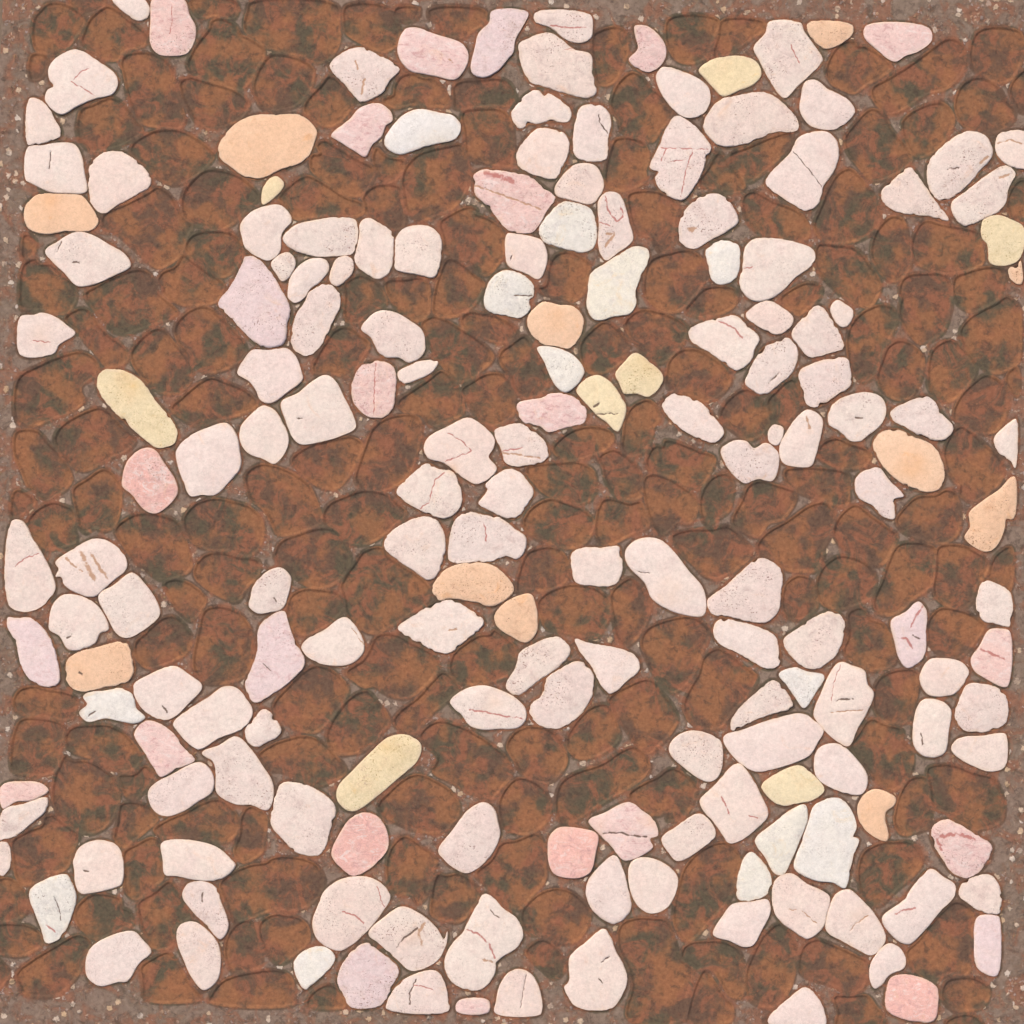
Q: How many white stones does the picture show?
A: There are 13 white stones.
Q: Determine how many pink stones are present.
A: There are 144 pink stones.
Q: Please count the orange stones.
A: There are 11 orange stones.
